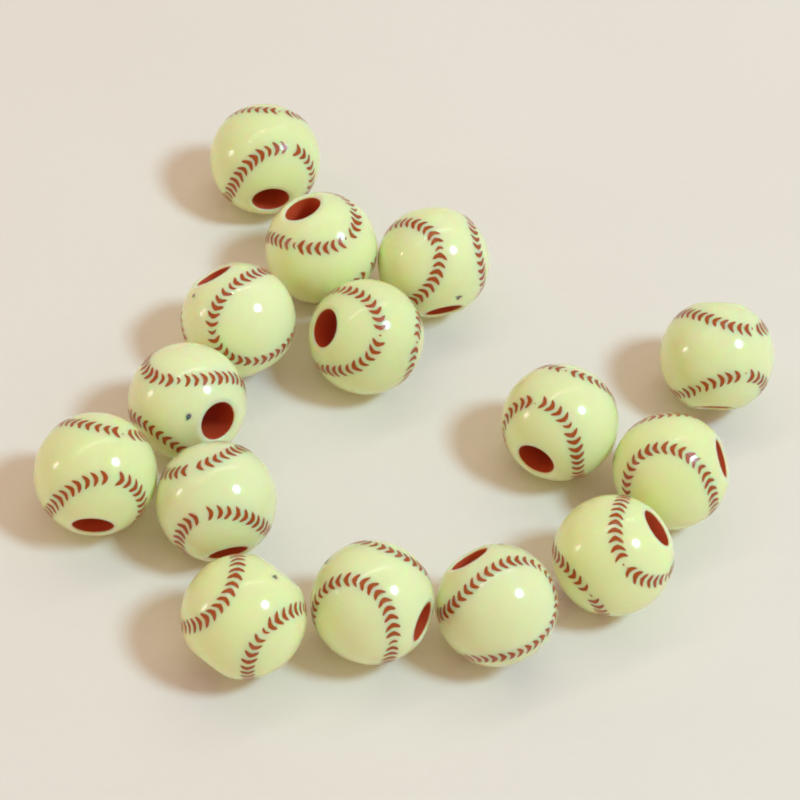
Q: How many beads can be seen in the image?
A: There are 15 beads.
